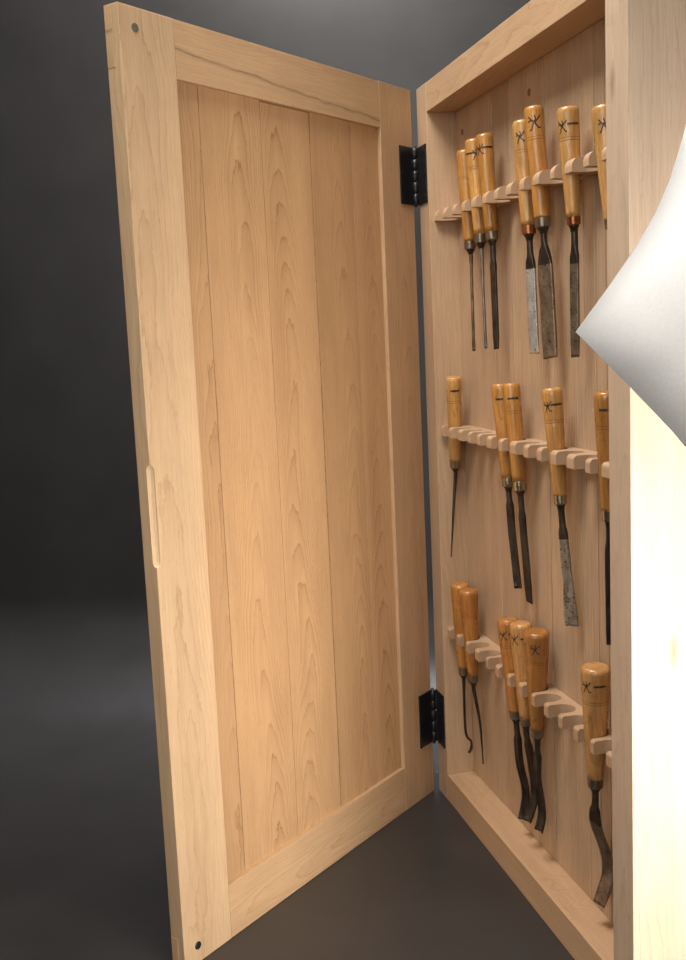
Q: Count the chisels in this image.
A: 18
